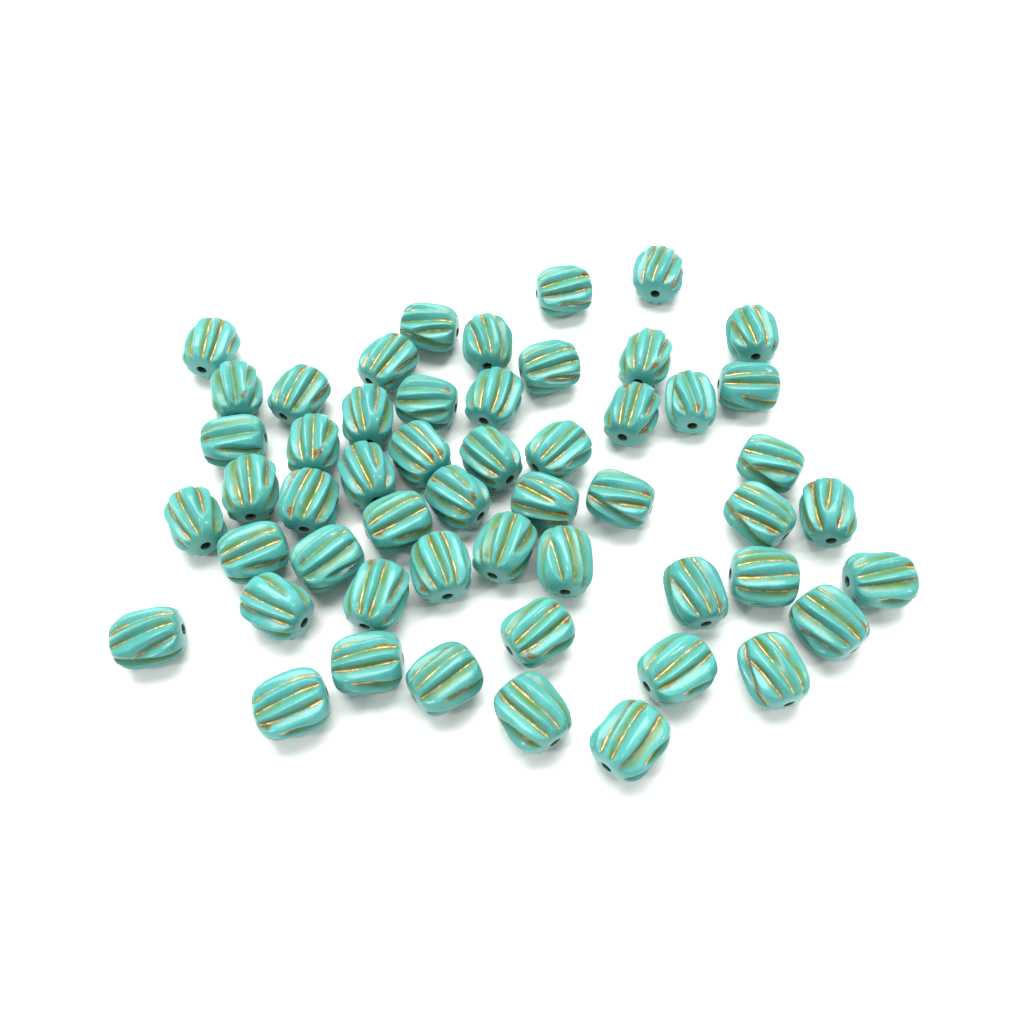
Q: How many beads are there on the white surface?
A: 53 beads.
